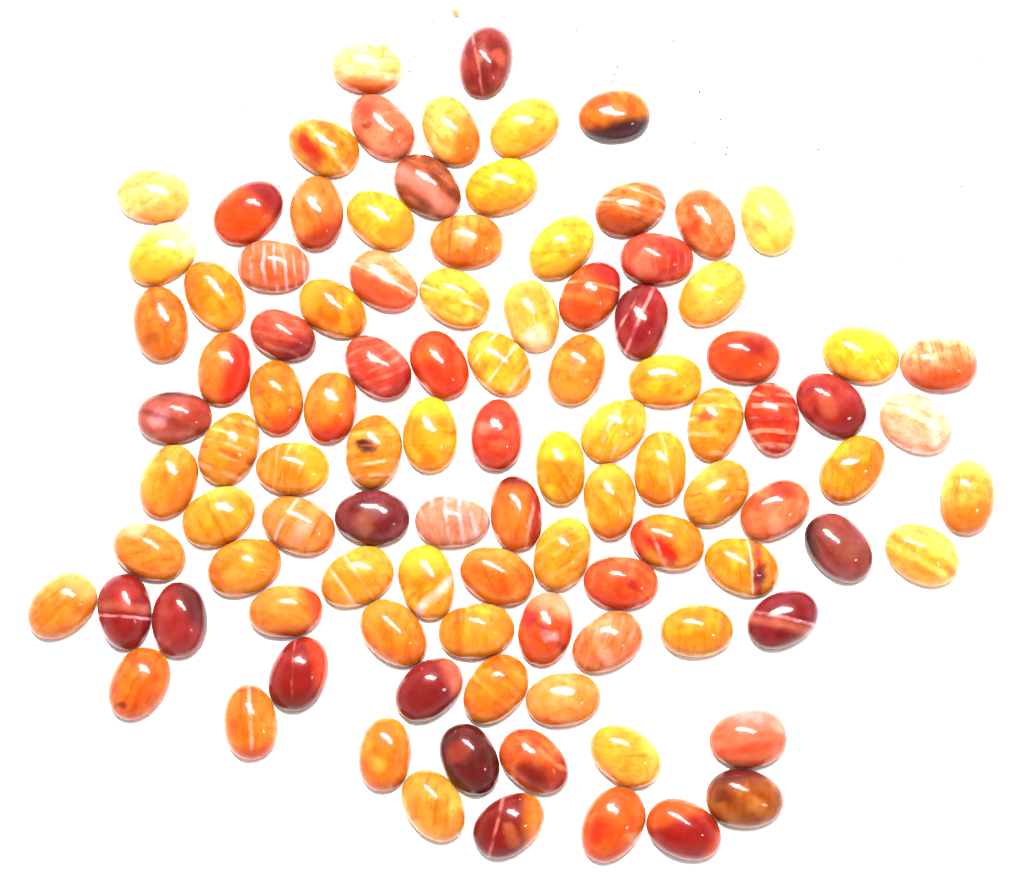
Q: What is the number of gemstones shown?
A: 103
